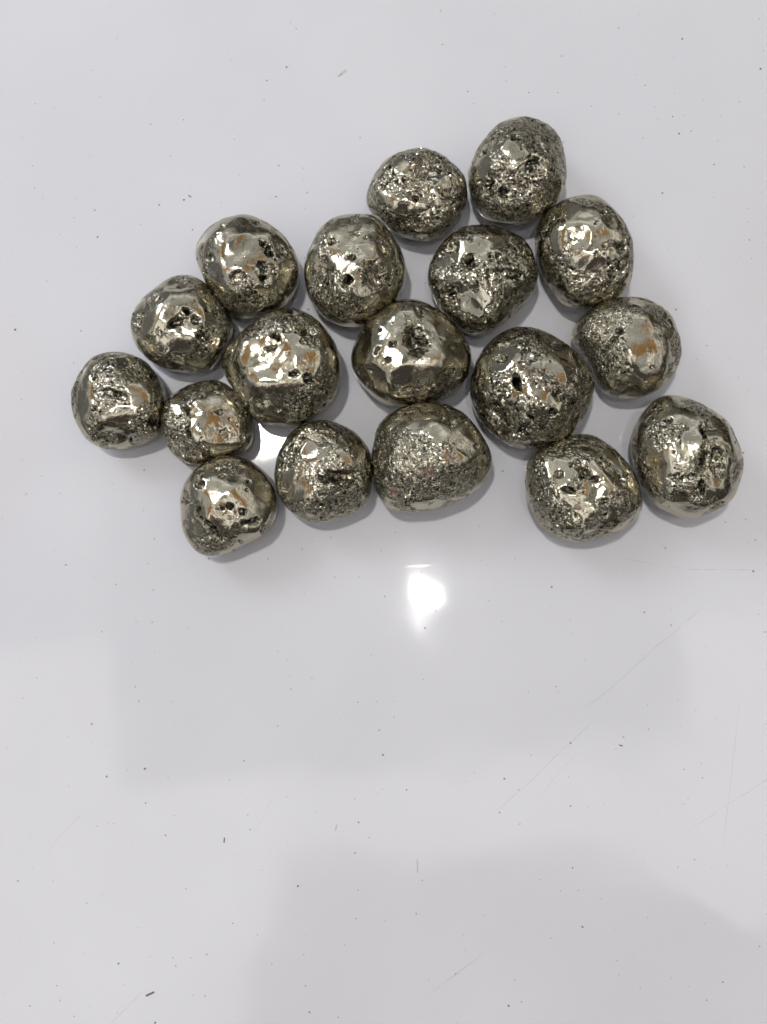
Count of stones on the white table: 18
